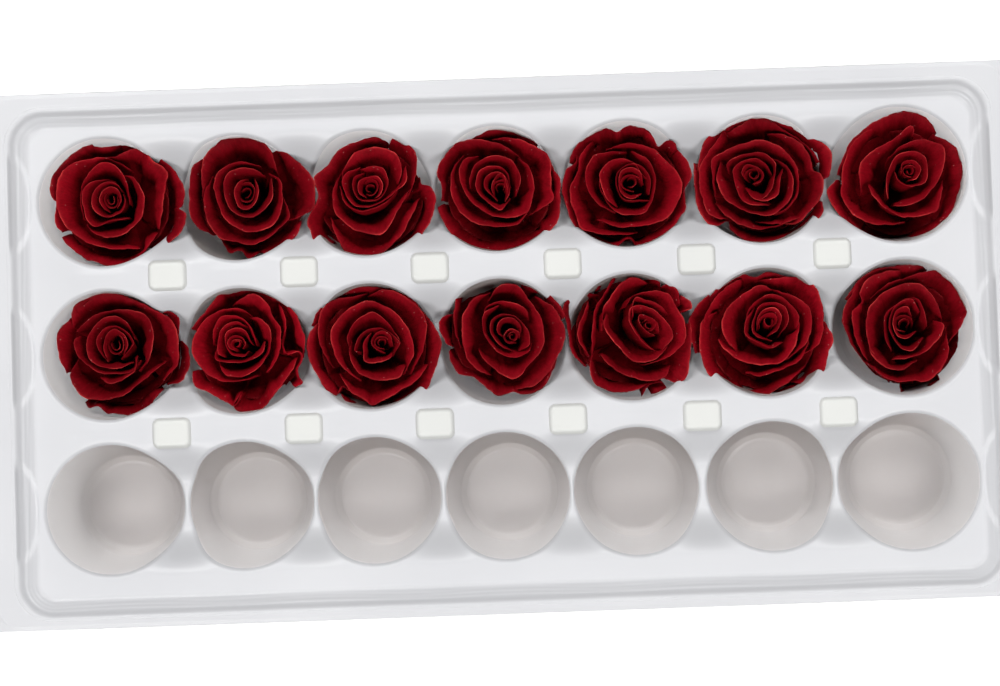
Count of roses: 14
